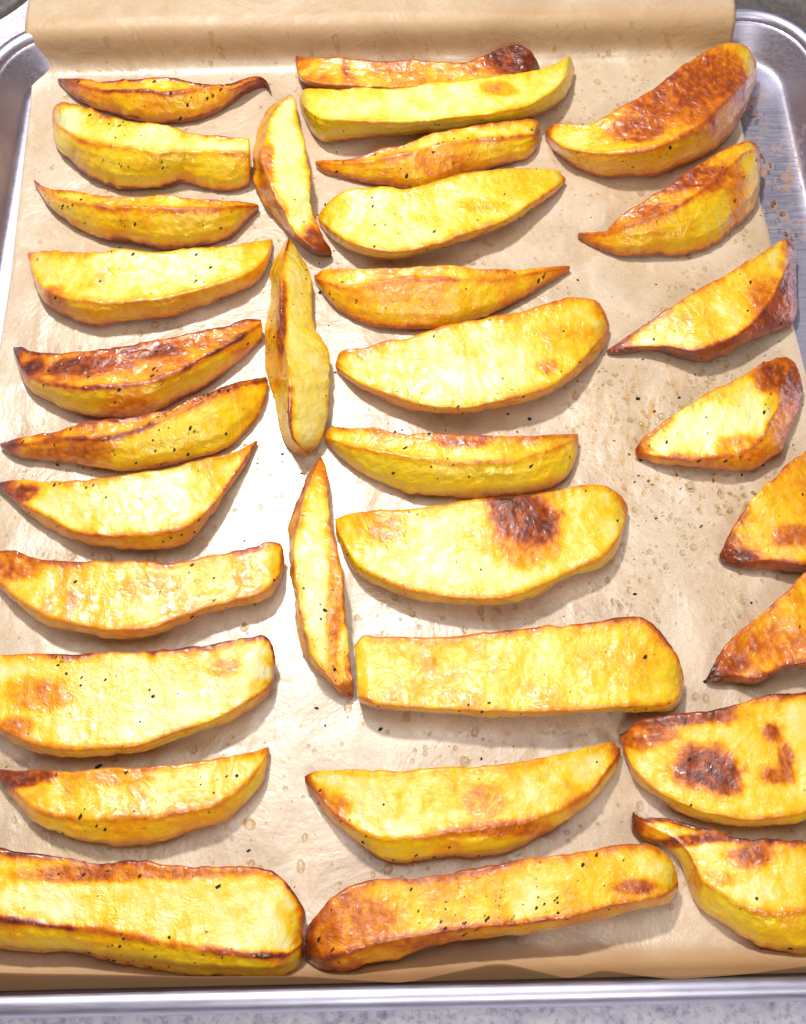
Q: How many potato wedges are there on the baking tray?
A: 33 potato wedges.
